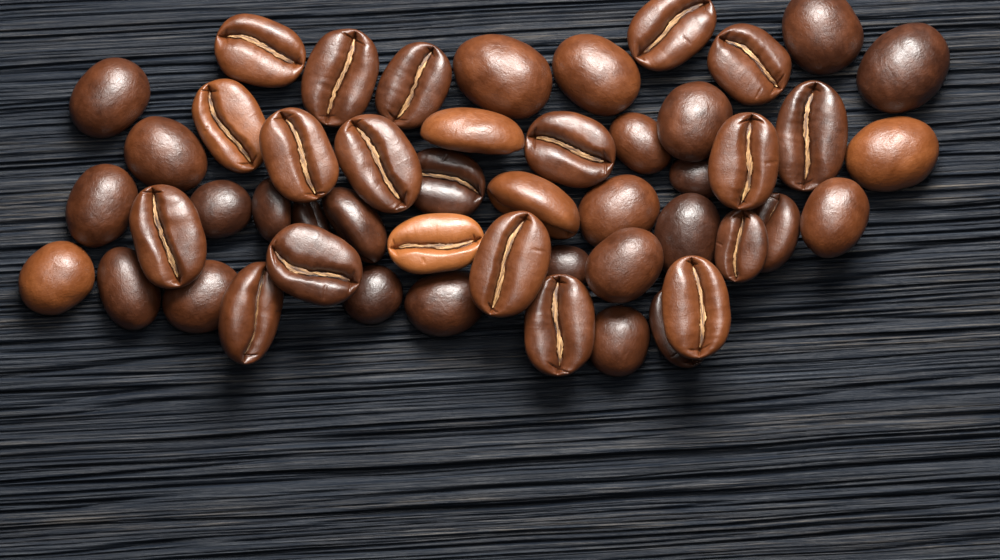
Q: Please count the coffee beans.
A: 50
